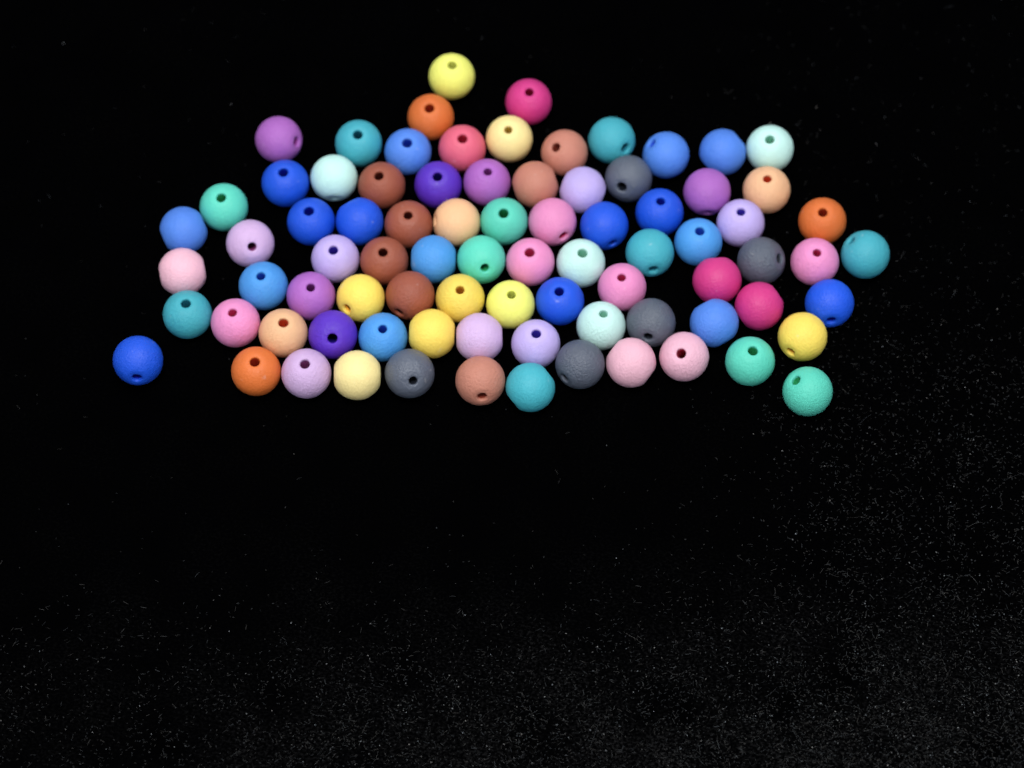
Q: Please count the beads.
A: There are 83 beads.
